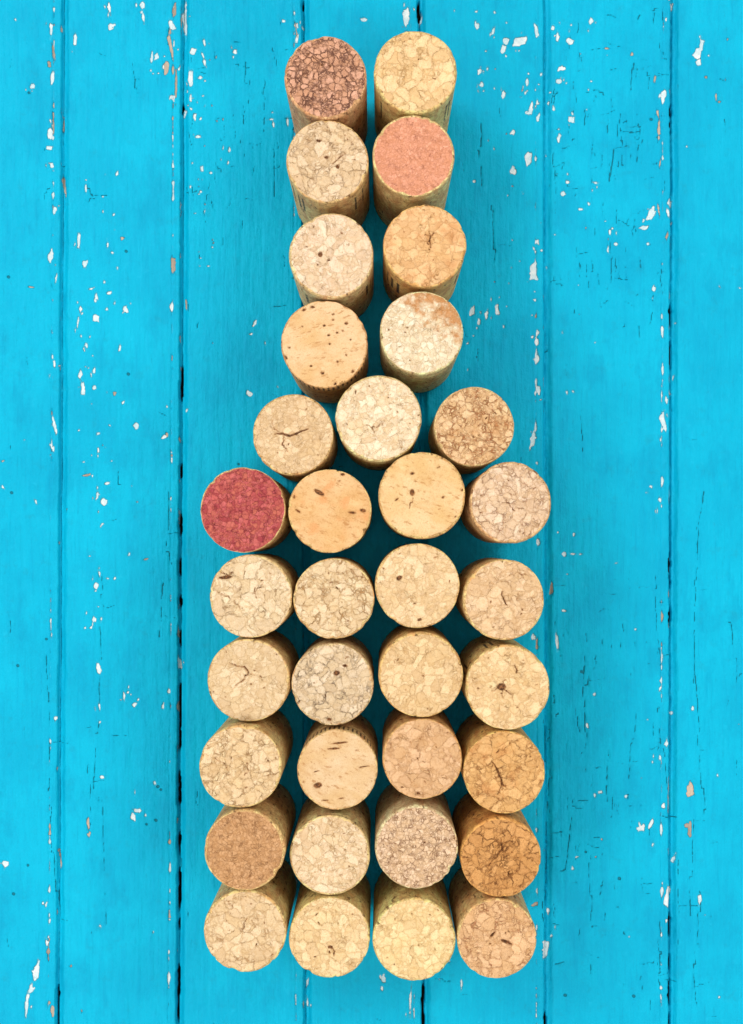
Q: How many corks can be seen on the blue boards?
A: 35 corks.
